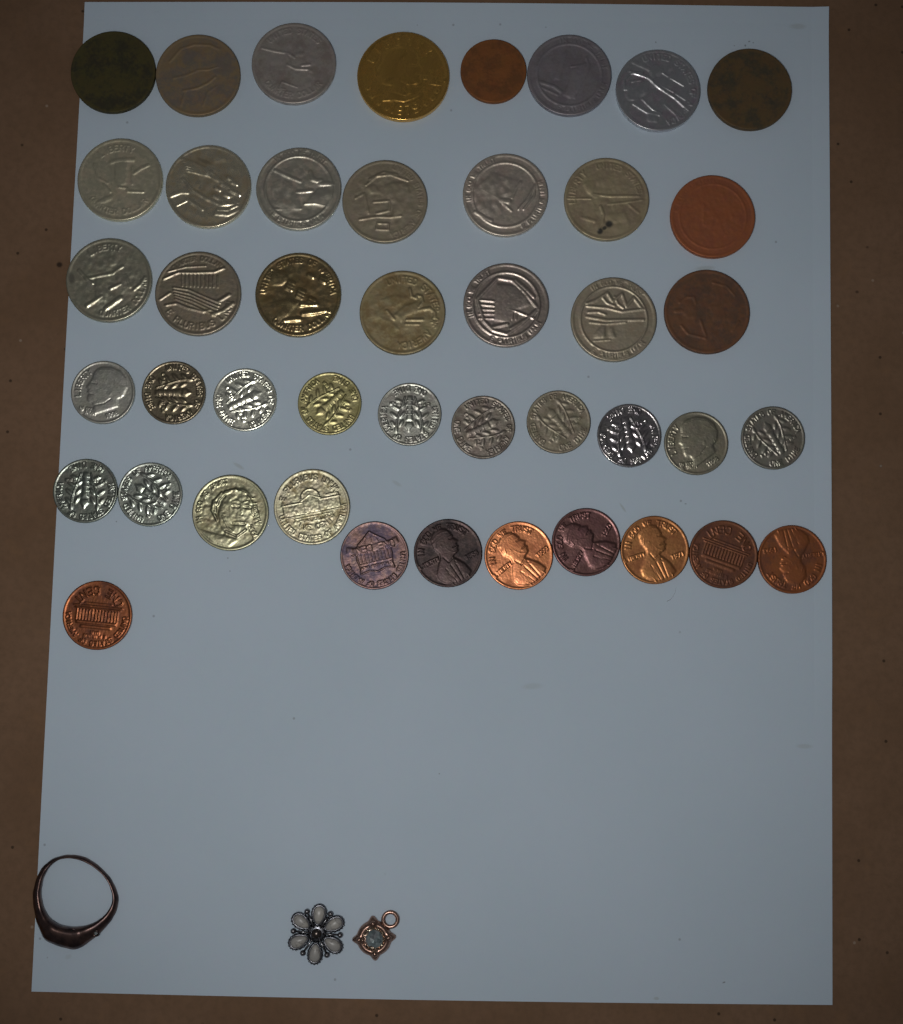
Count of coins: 44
